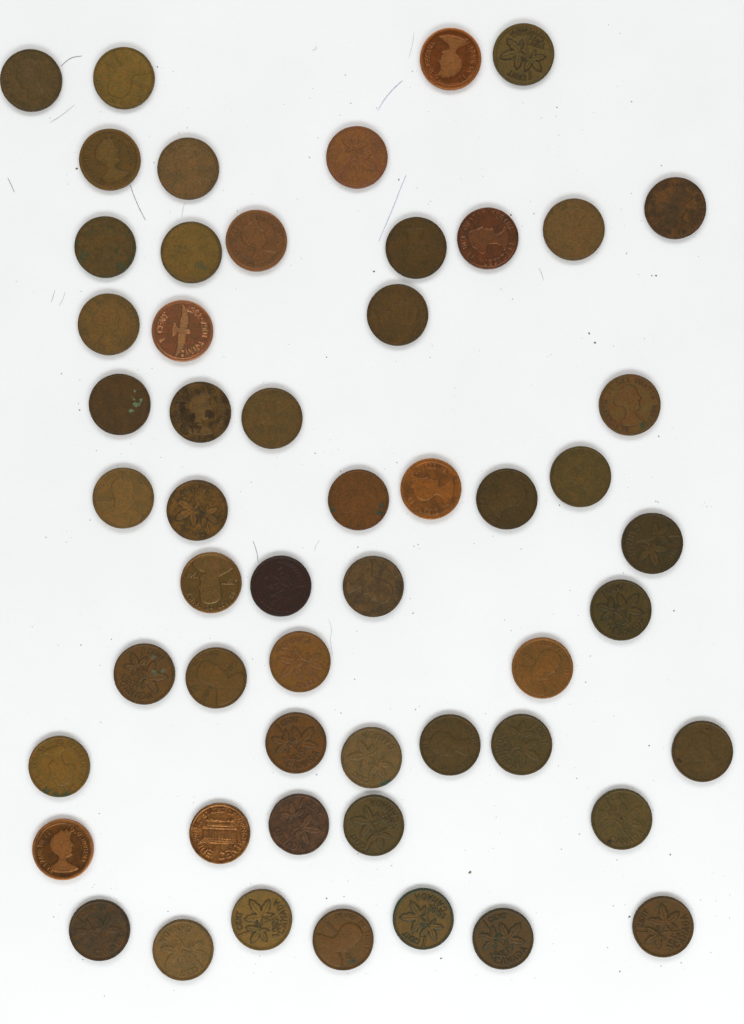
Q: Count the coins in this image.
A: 54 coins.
